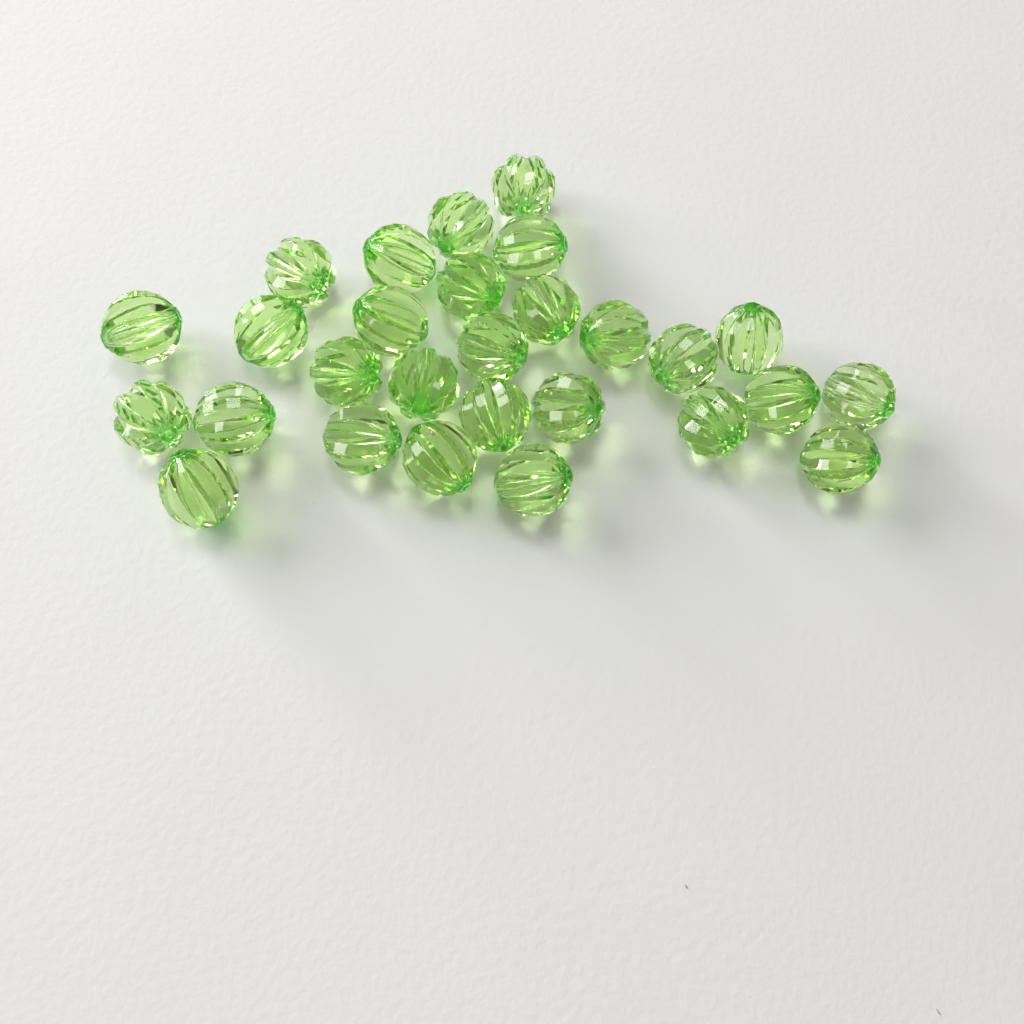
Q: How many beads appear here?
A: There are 28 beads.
